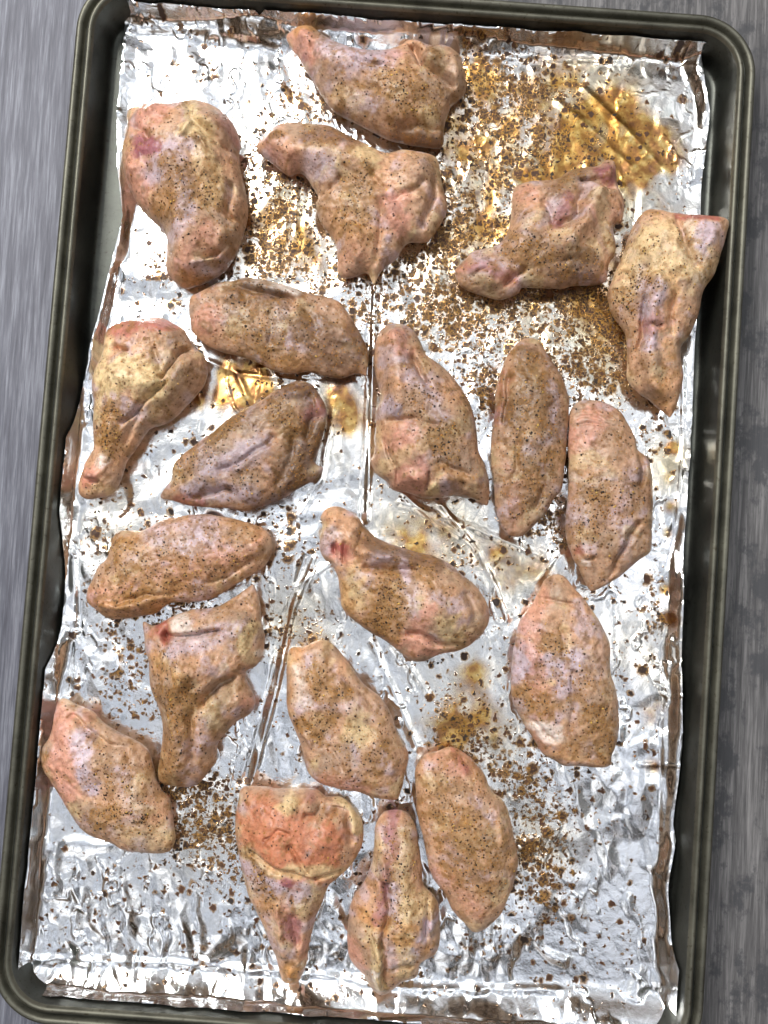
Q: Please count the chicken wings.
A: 20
